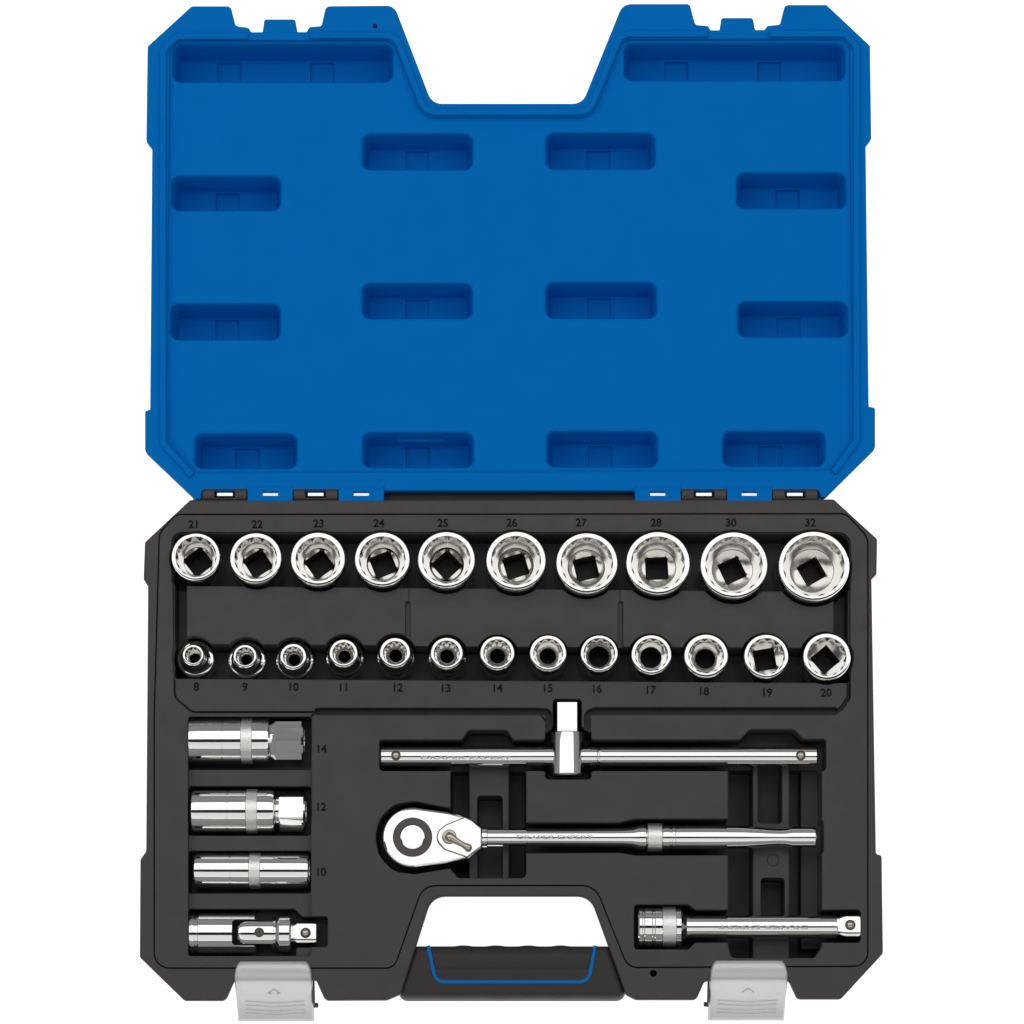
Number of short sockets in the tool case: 23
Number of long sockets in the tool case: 3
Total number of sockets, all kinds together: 26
